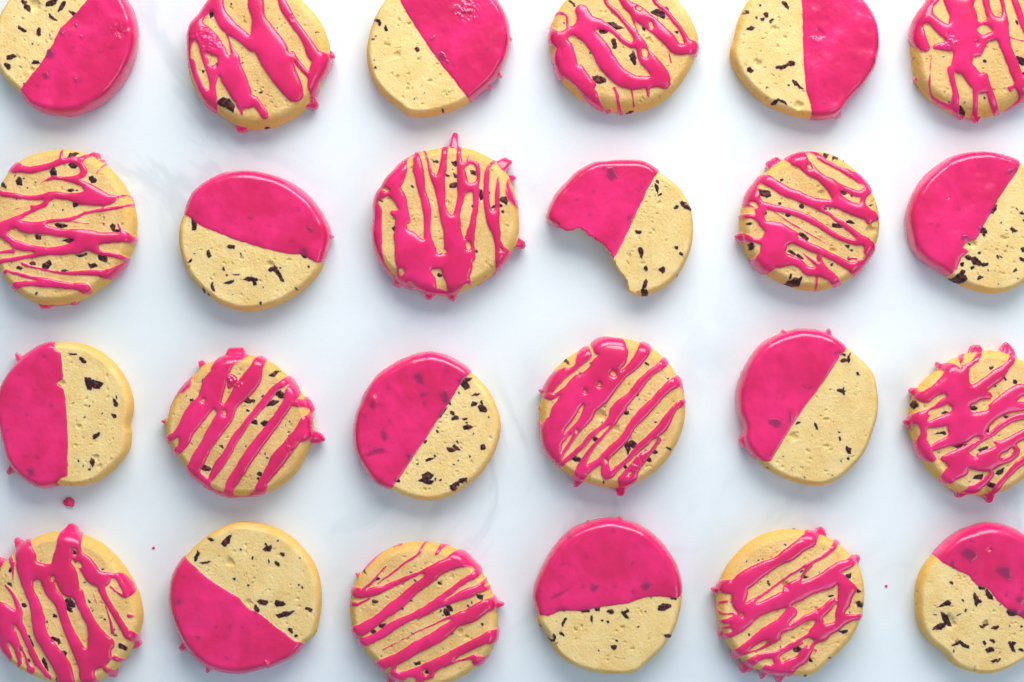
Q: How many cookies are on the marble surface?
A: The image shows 24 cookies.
